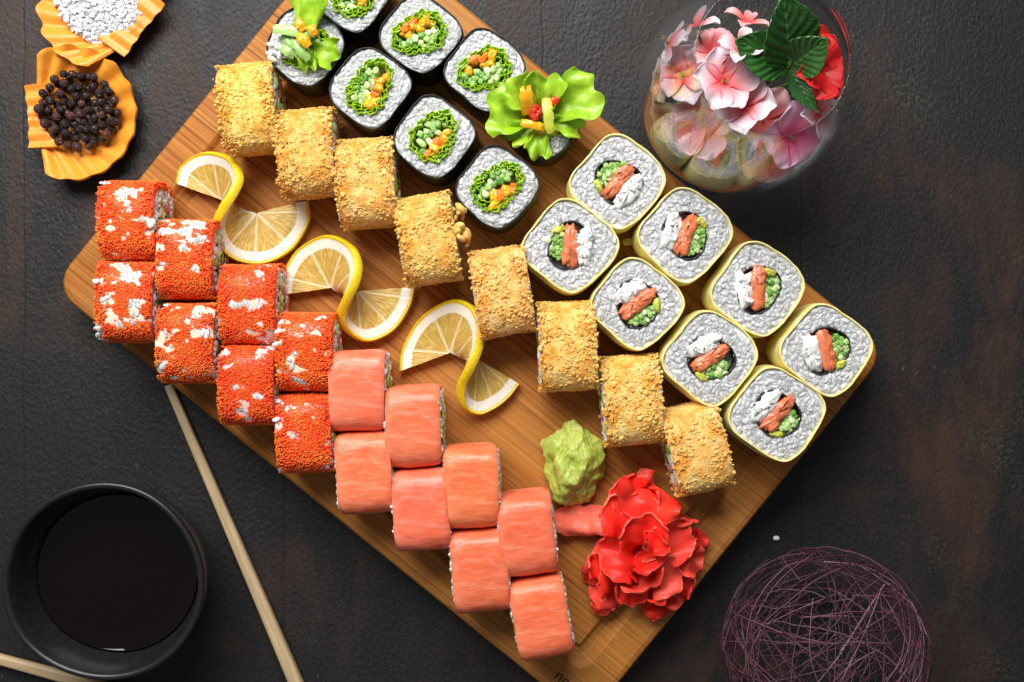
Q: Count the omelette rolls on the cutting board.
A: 8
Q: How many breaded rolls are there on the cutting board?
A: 8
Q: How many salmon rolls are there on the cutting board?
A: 8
